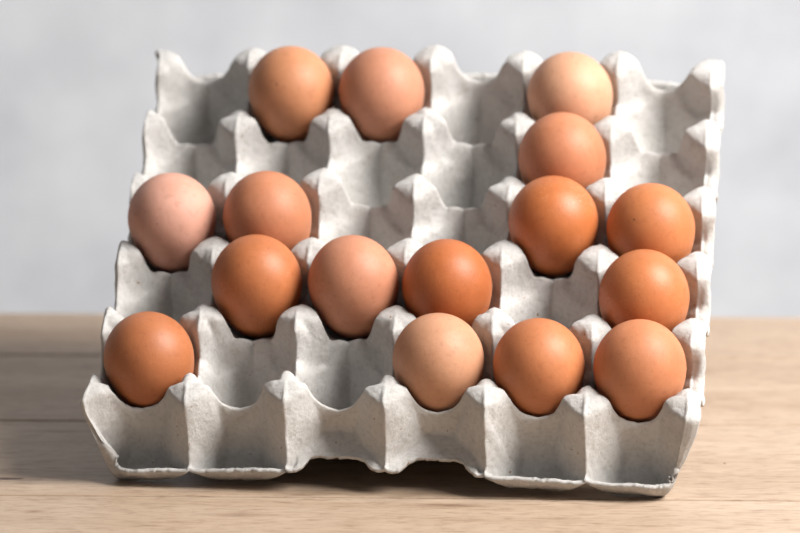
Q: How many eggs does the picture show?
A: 16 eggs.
